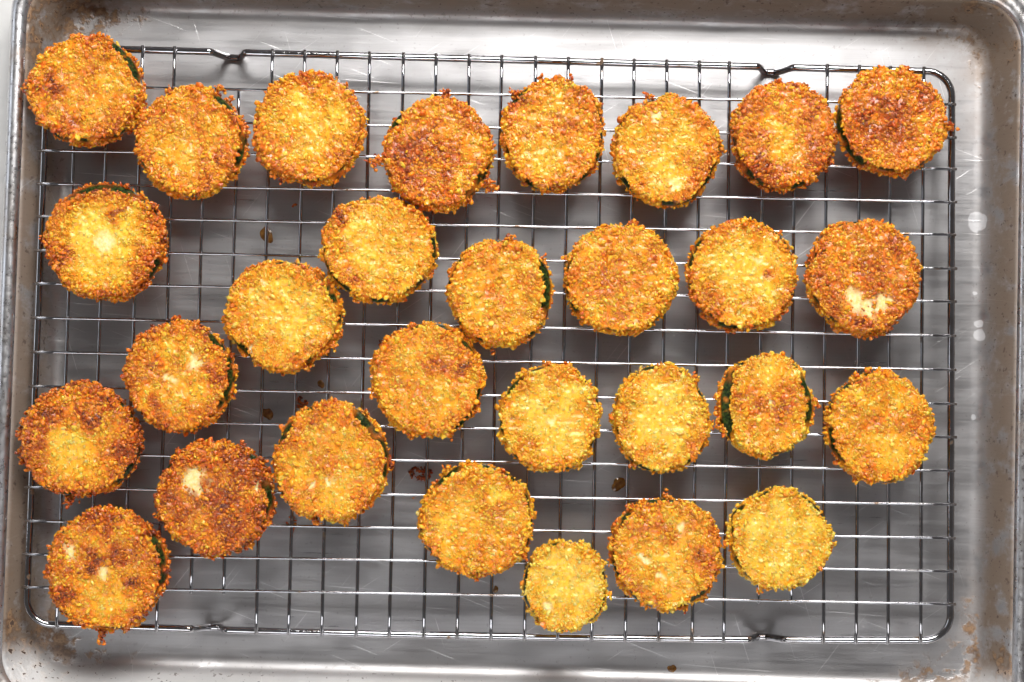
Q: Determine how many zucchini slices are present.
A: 29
